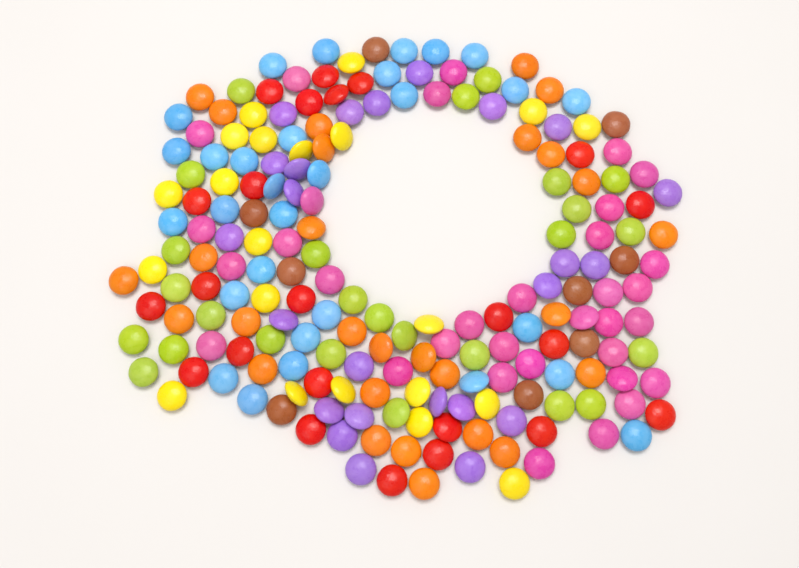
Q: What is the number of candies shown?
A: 194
